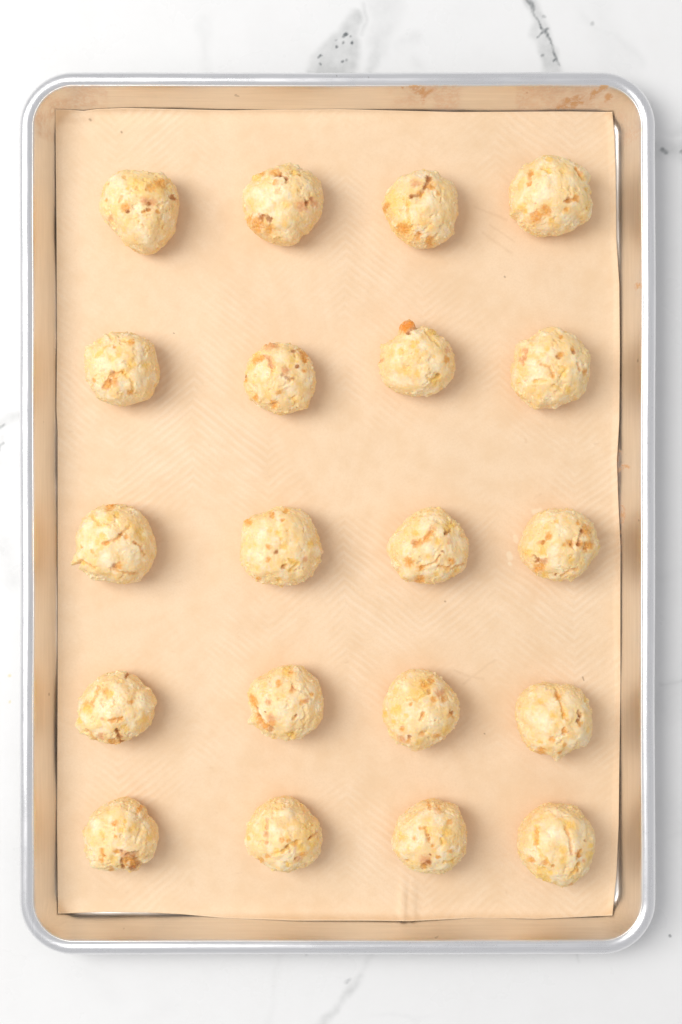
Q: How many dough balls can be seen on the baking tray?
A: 20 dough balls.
